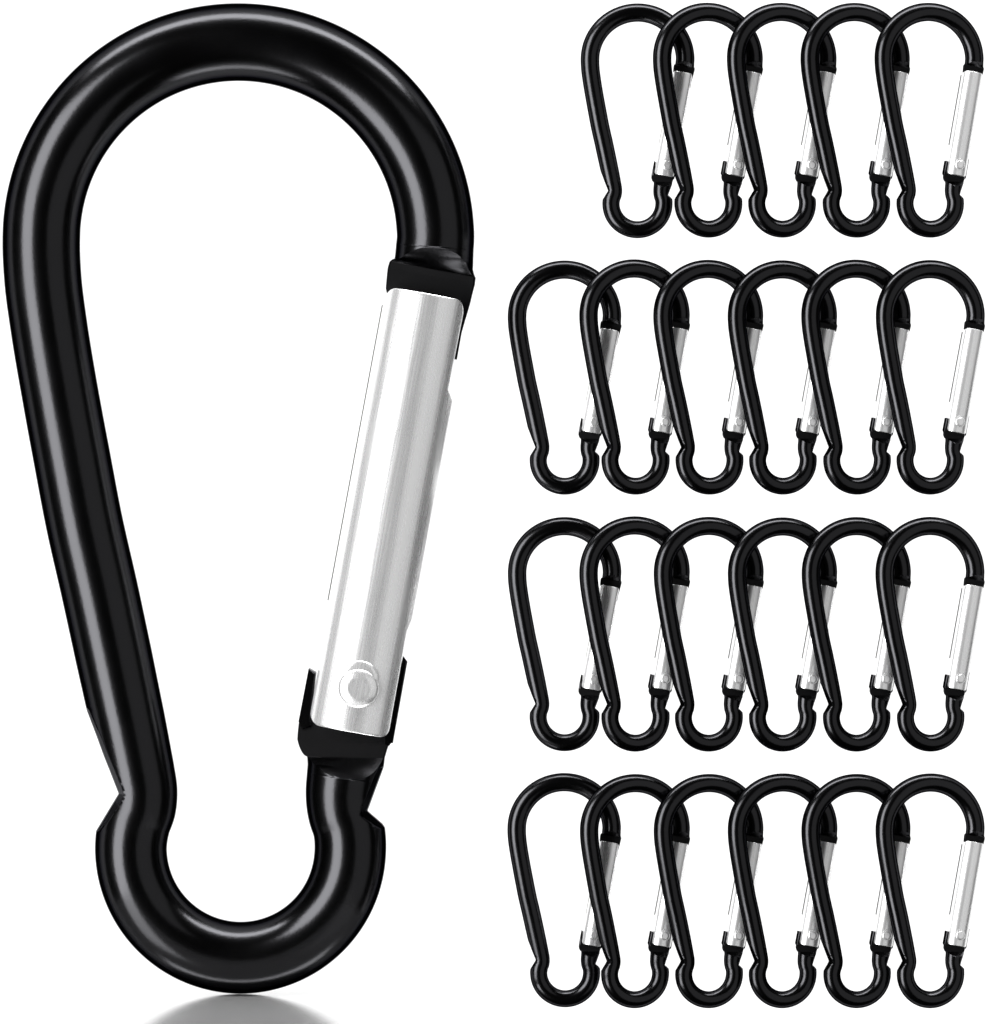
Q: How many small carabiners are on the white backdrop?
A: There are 23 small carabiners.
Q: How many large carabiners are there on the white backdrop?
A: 1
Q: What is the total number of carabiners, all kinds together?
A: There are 24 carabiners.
